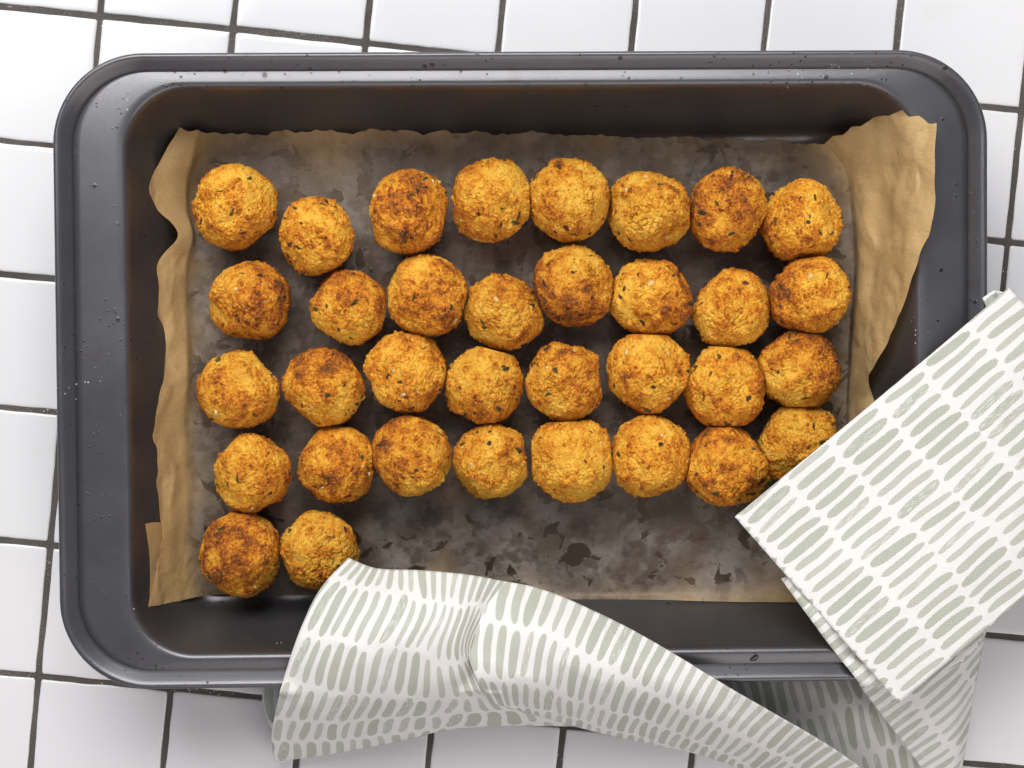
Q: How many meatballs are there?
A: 34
